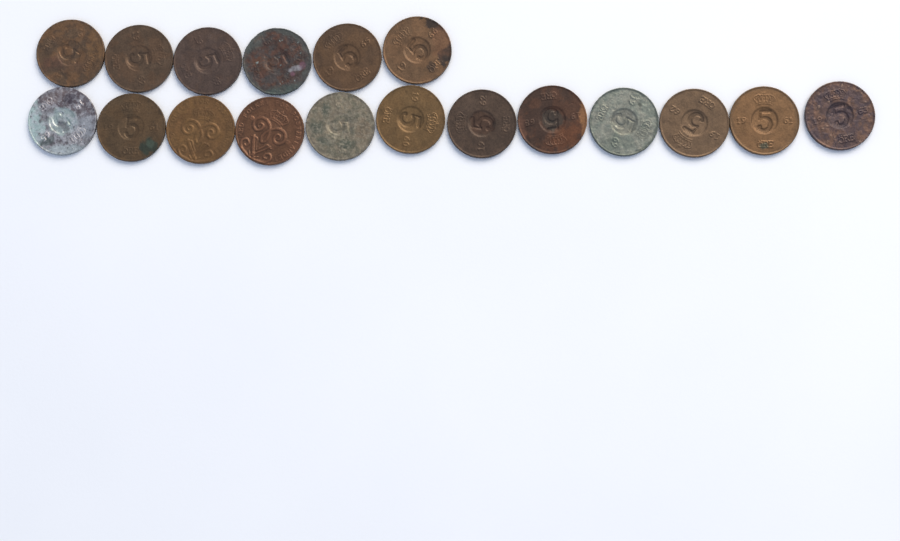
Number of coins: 18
